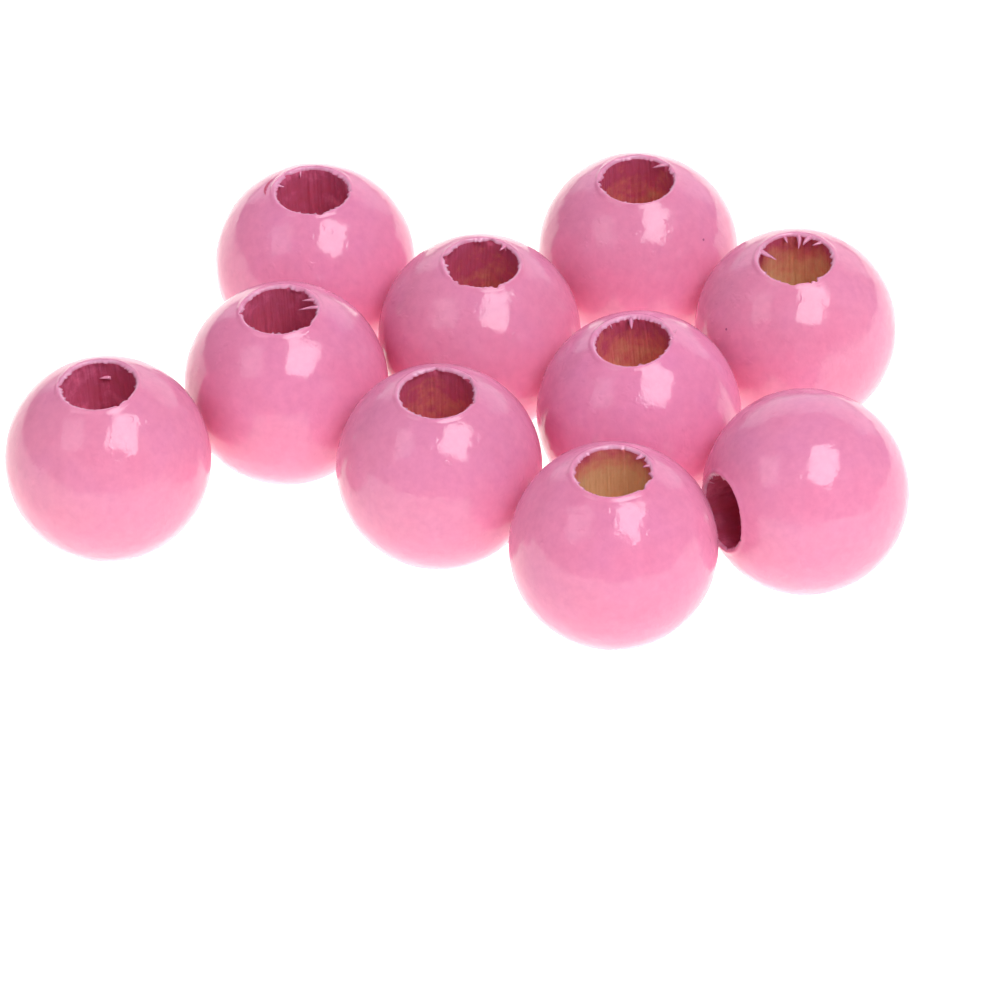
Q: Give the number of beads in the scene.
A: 10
